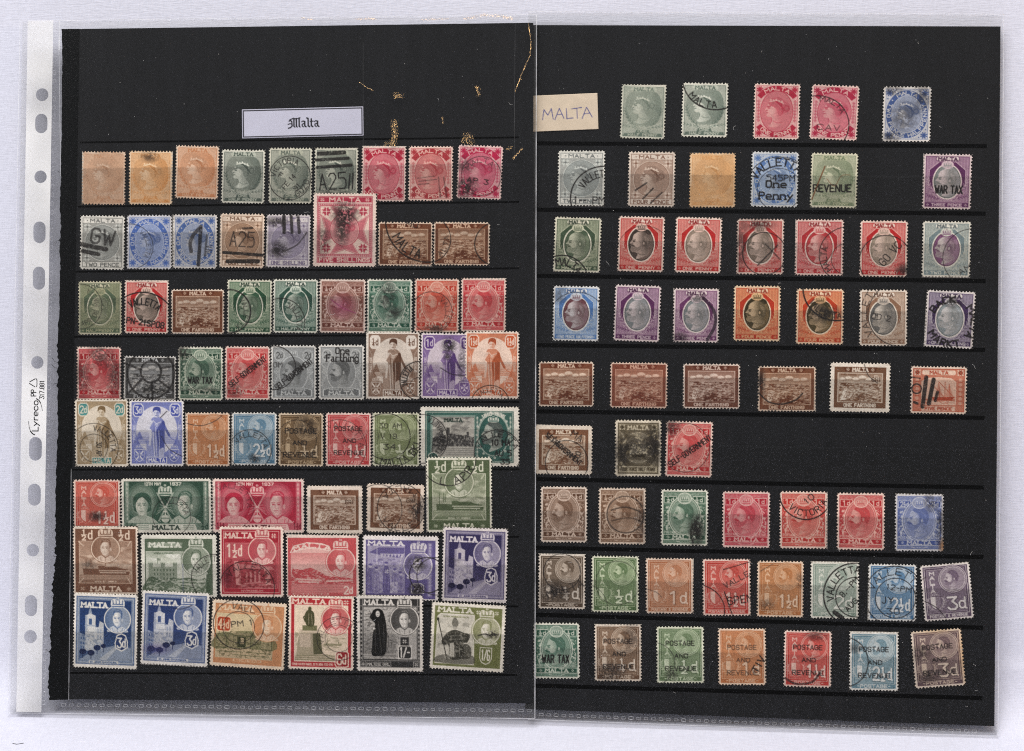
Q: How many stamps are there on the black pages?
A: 117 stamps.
